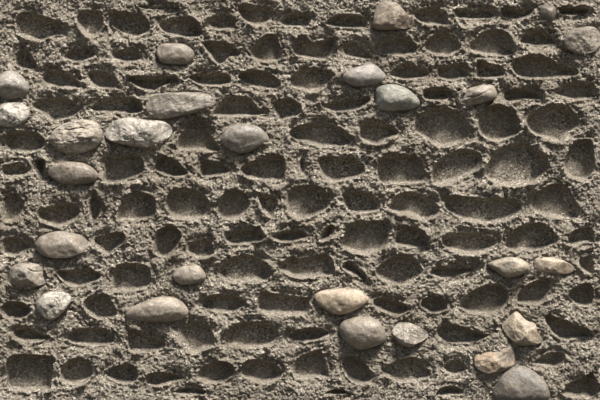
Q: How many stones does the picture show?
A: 27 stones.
